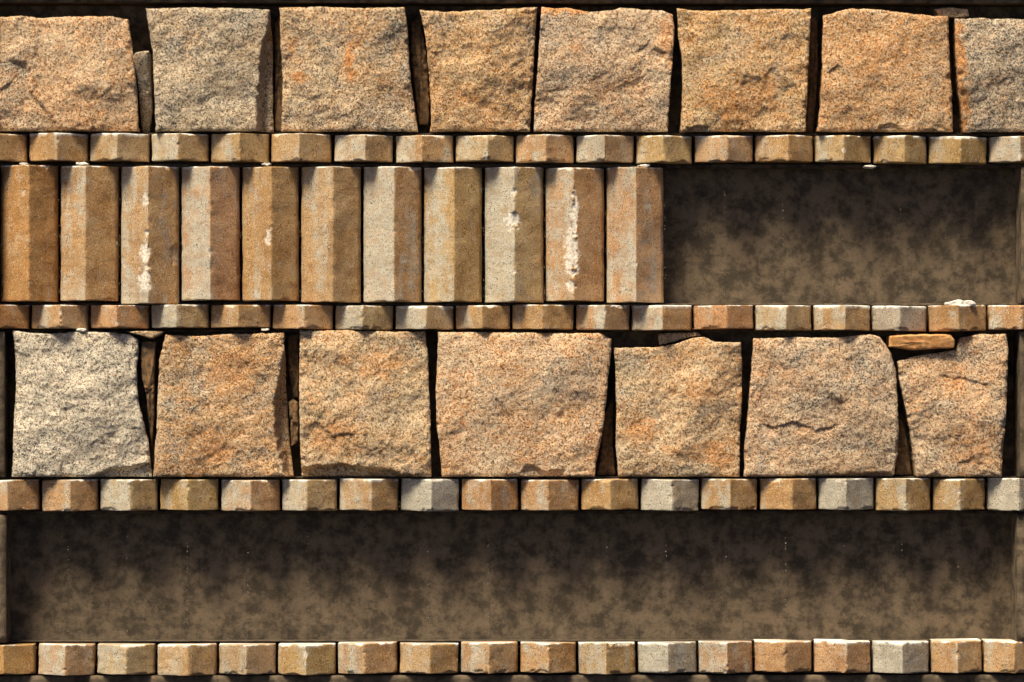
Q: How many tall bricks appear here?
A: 11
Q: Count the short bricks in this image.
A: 72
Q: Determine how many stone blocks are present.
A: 15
